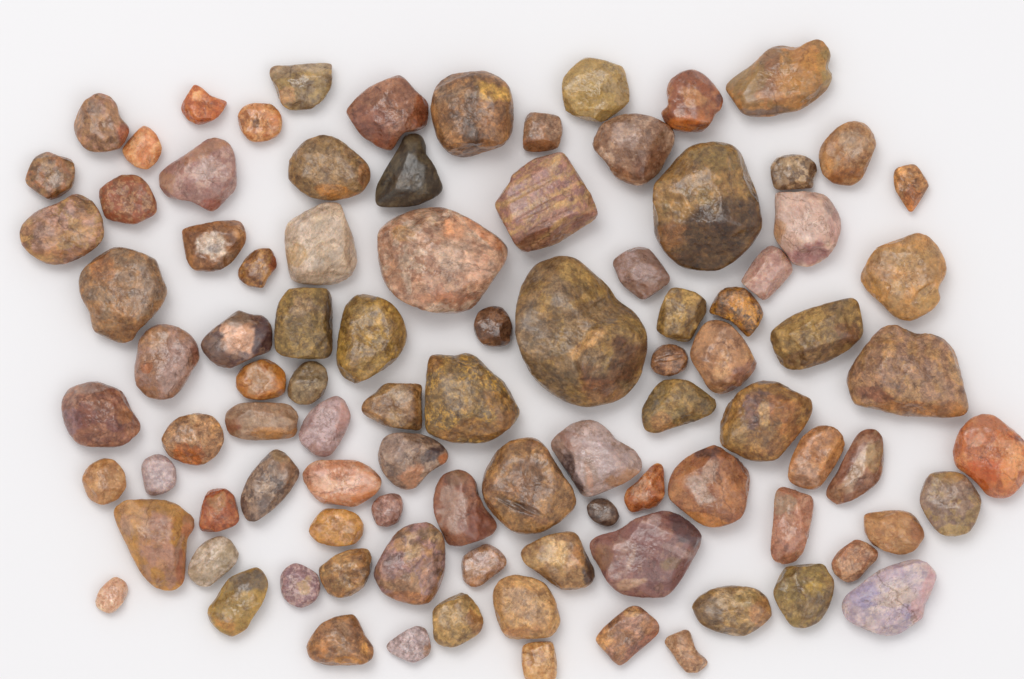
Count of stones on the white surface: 95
